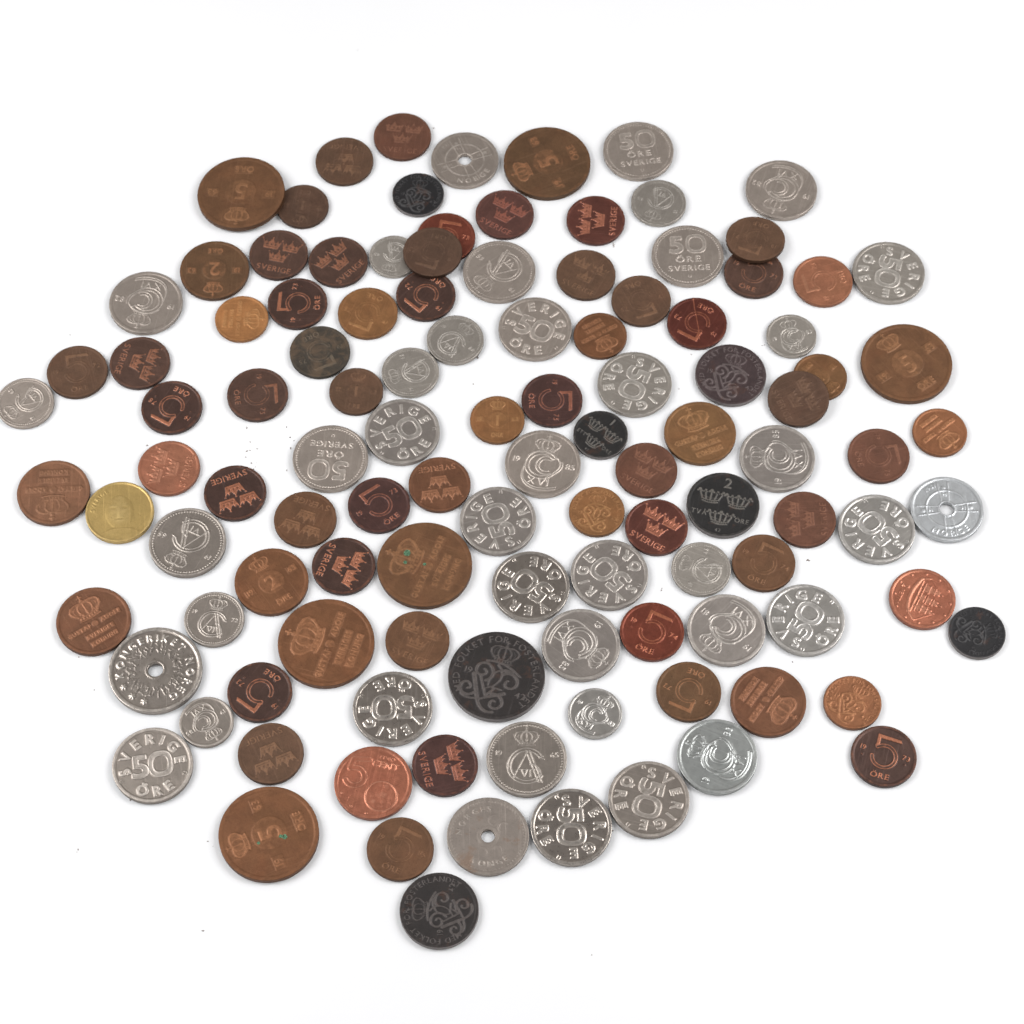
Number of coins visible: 114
